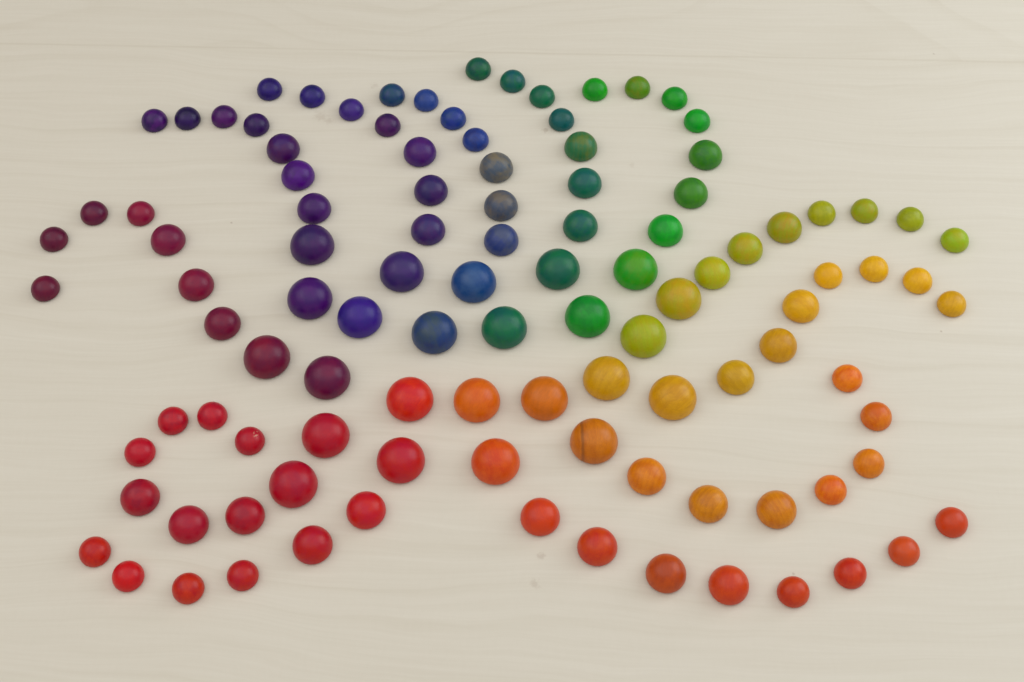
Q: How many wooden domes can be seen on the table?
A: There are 108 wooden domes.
